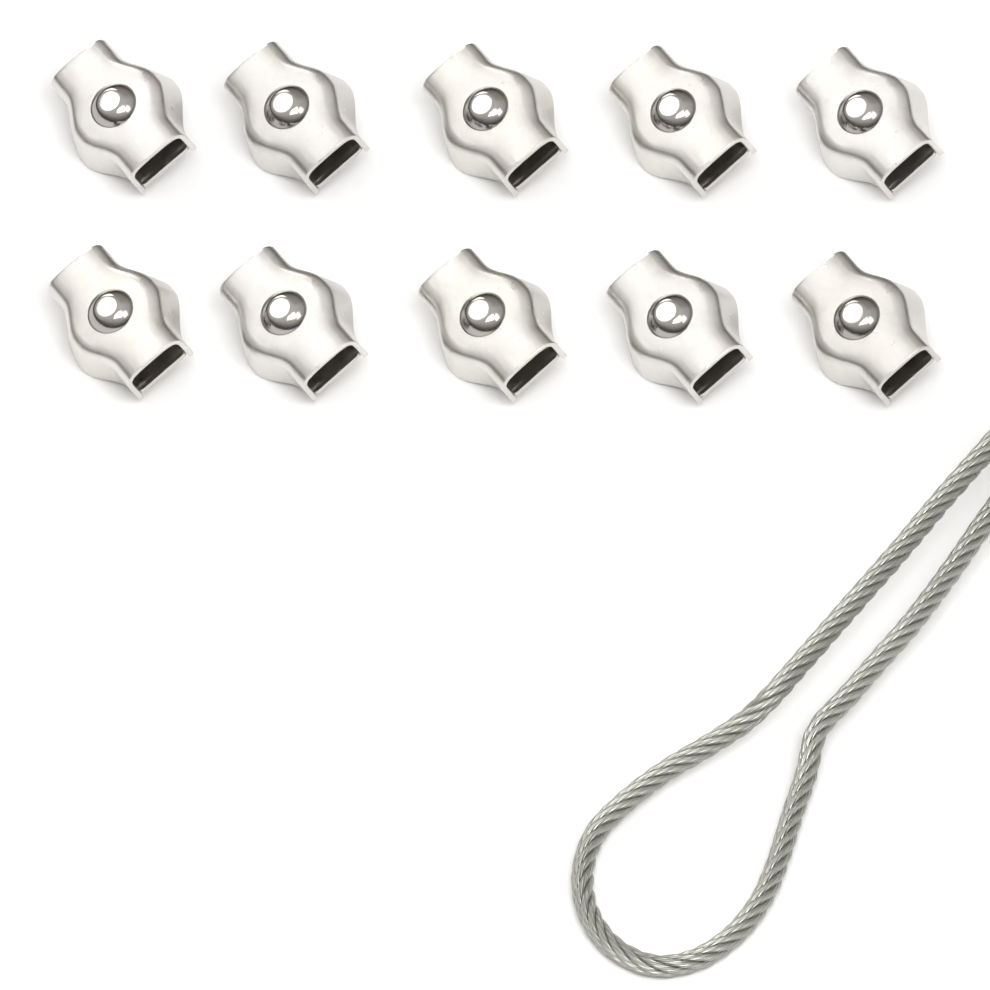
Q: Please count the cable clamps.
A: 10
